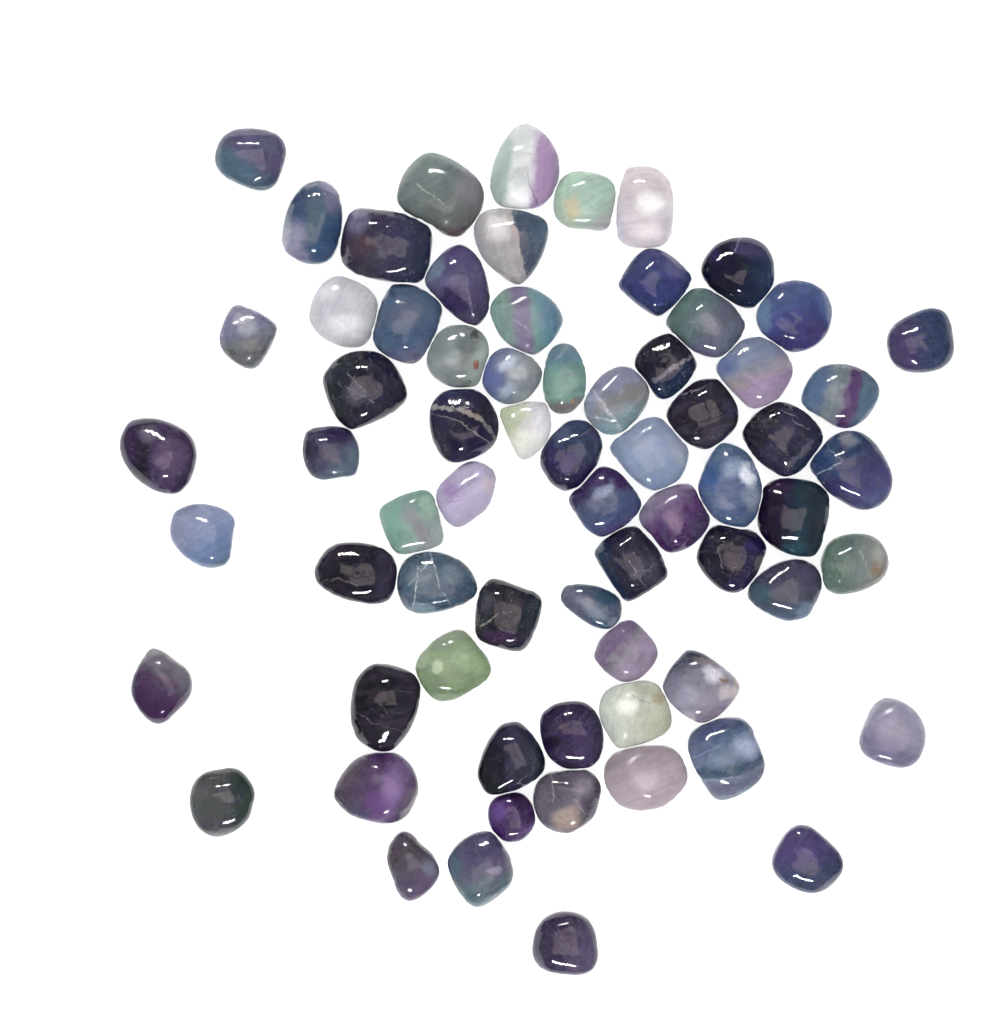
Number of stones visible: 69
